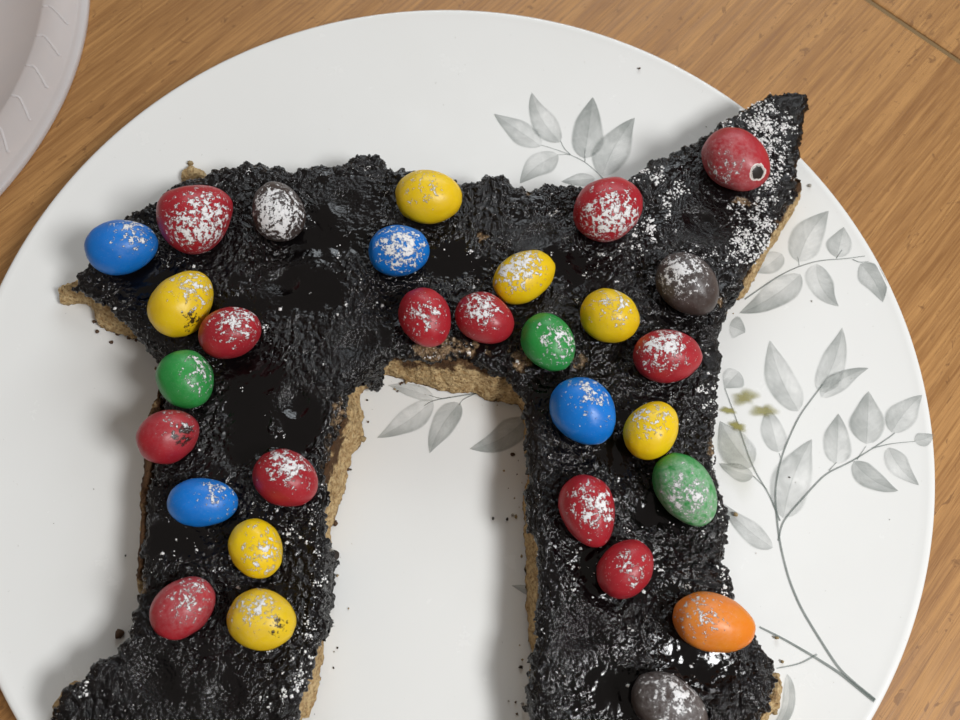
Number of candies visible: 30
